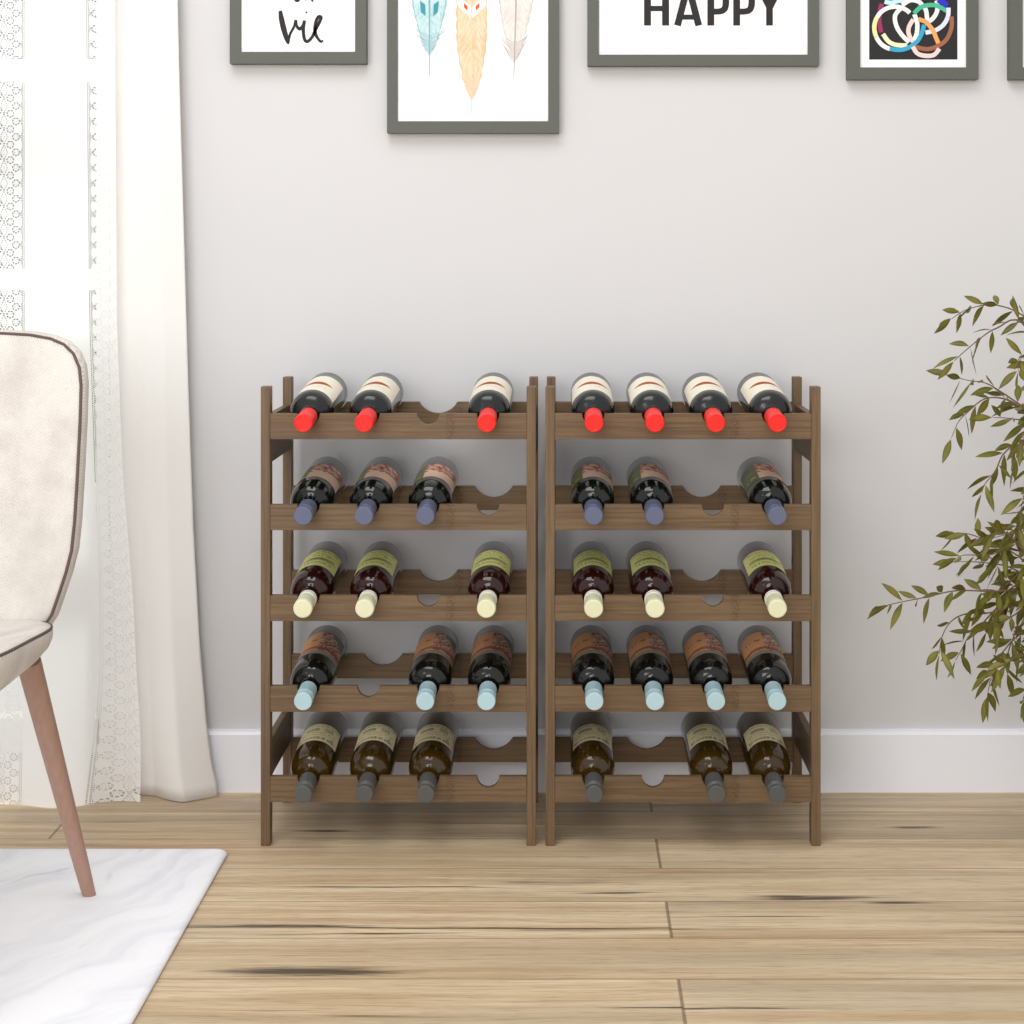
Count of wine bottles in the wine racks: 32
